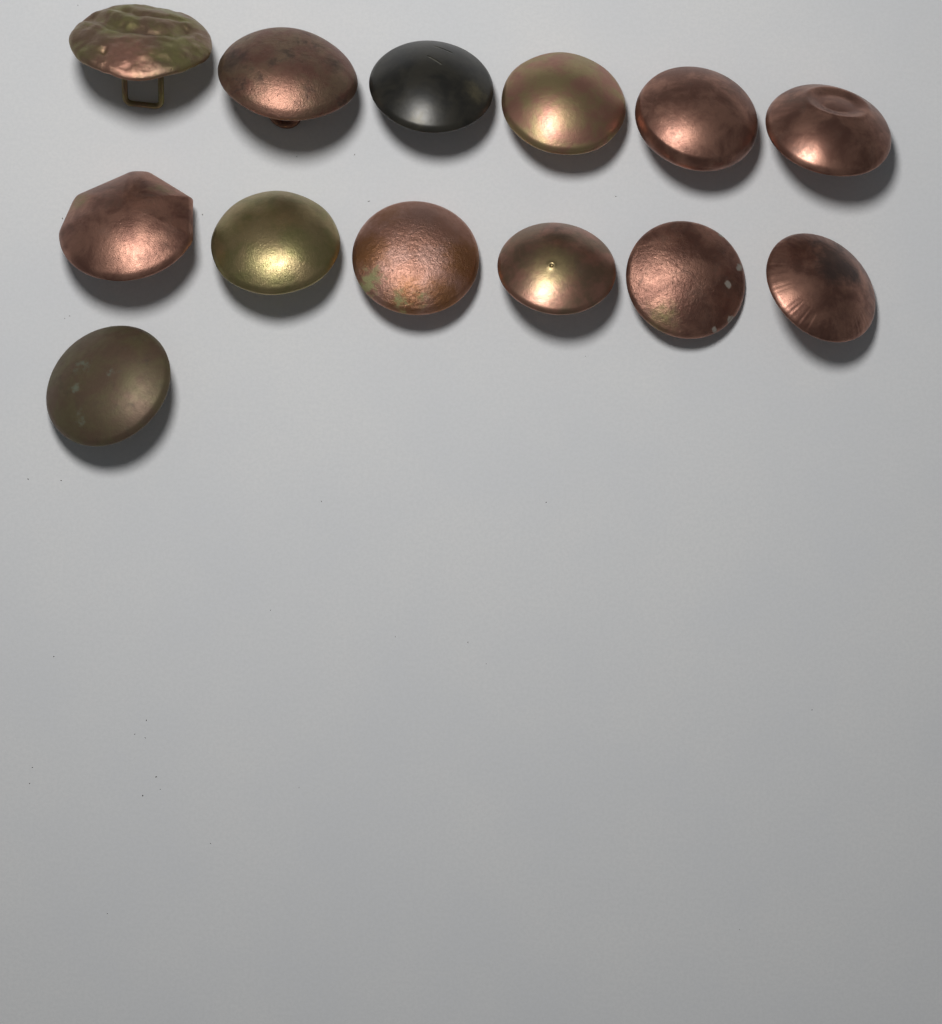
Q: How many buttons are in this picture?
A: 13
